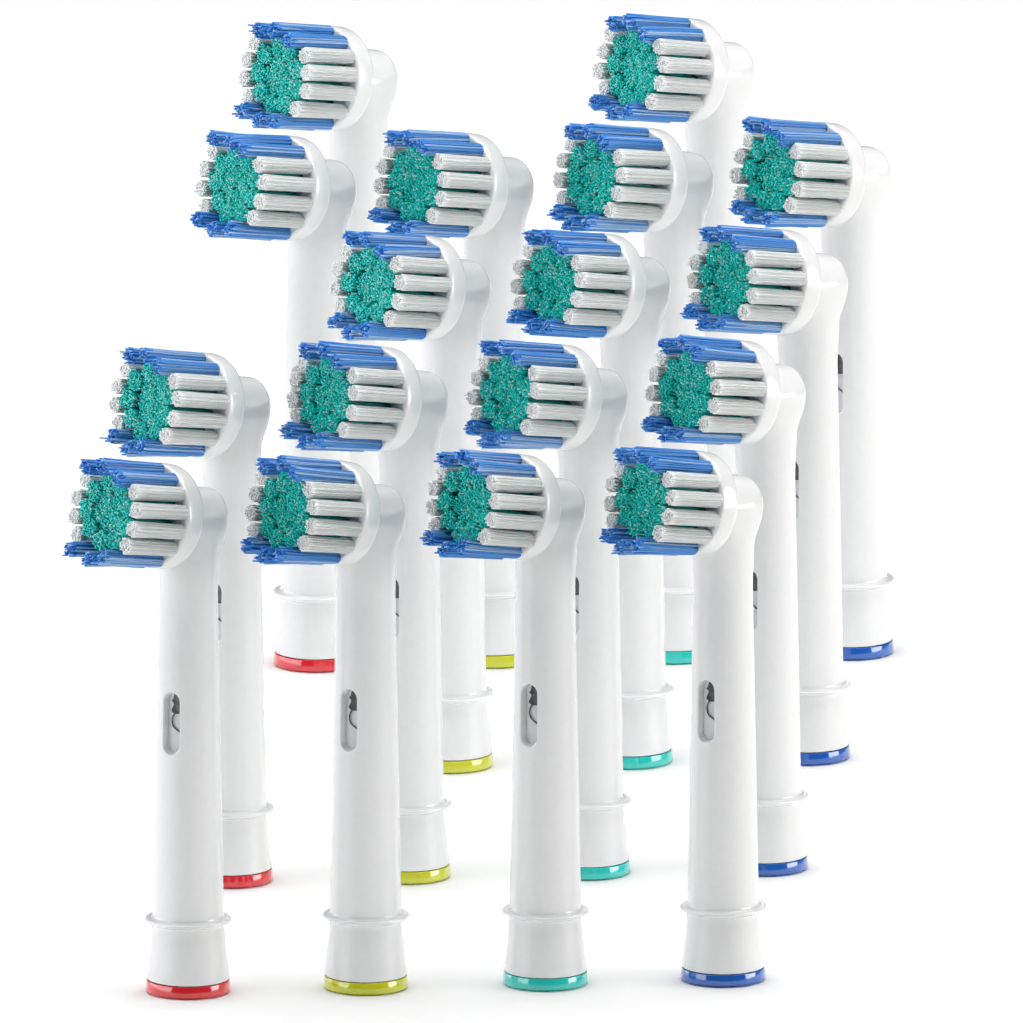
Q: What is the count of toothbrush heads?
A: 17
